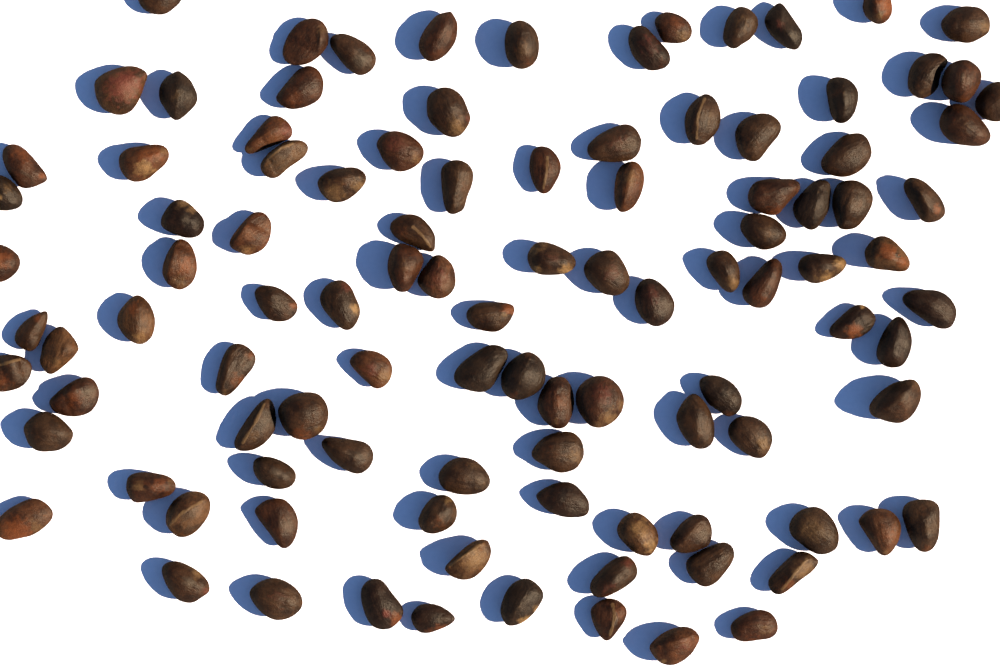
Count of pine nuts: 104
